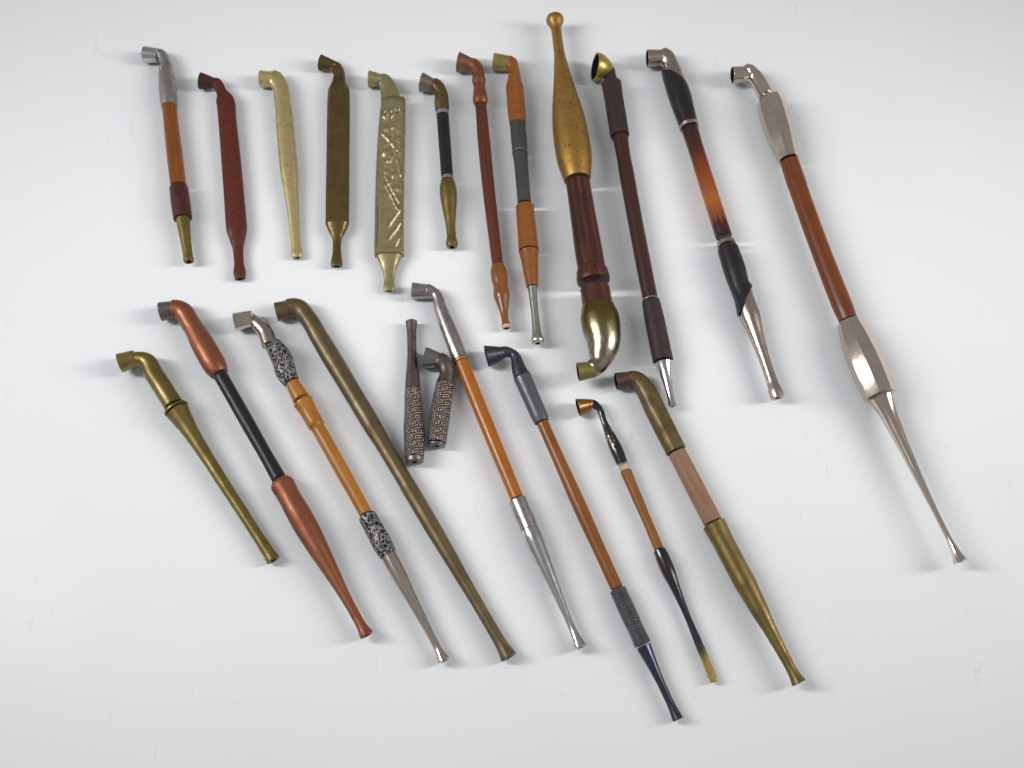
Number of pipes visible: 21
